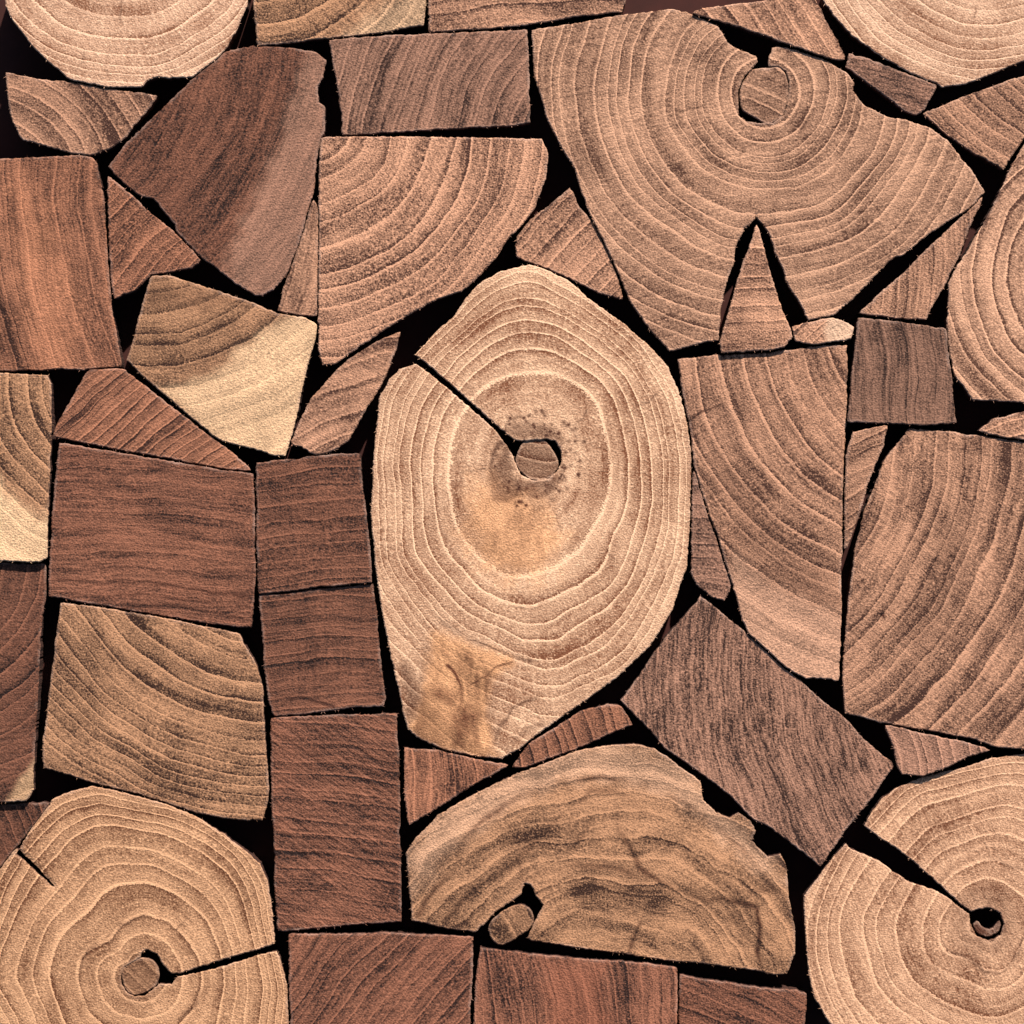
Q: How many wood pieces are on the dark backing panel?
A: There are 48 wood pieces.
